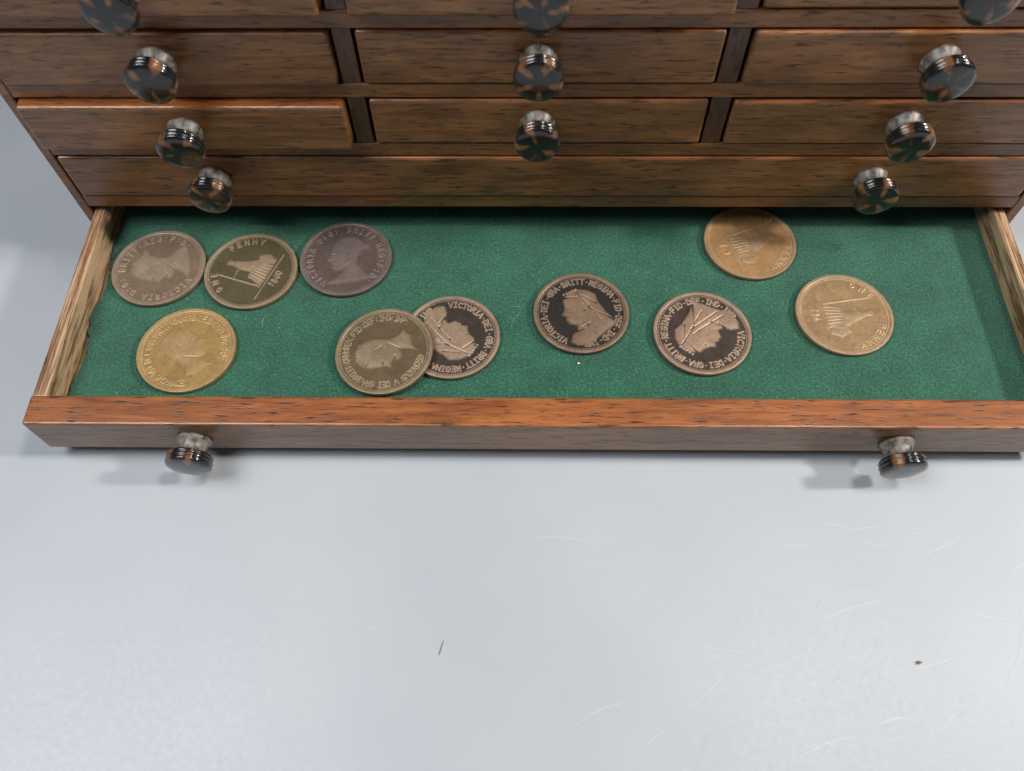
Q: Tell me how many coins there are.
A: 10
